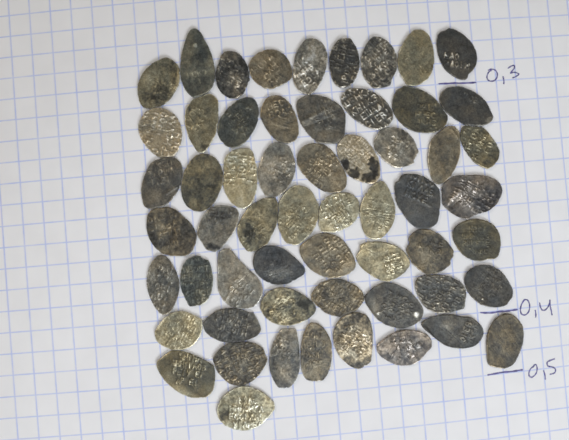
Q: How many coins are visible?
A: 58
